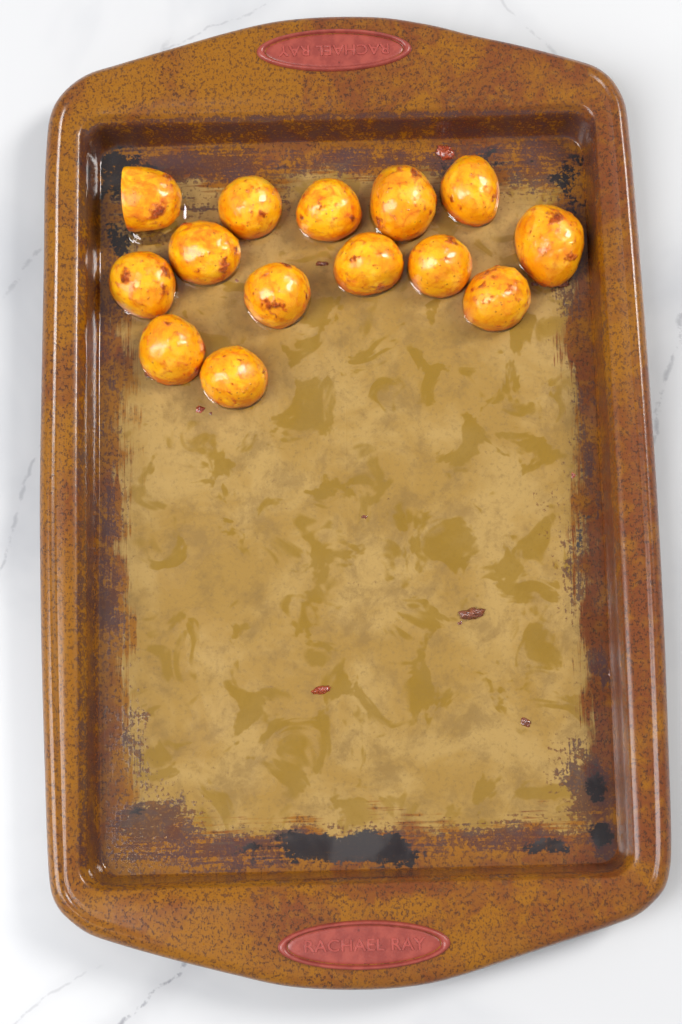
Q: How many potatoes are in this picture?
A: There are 14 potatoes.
